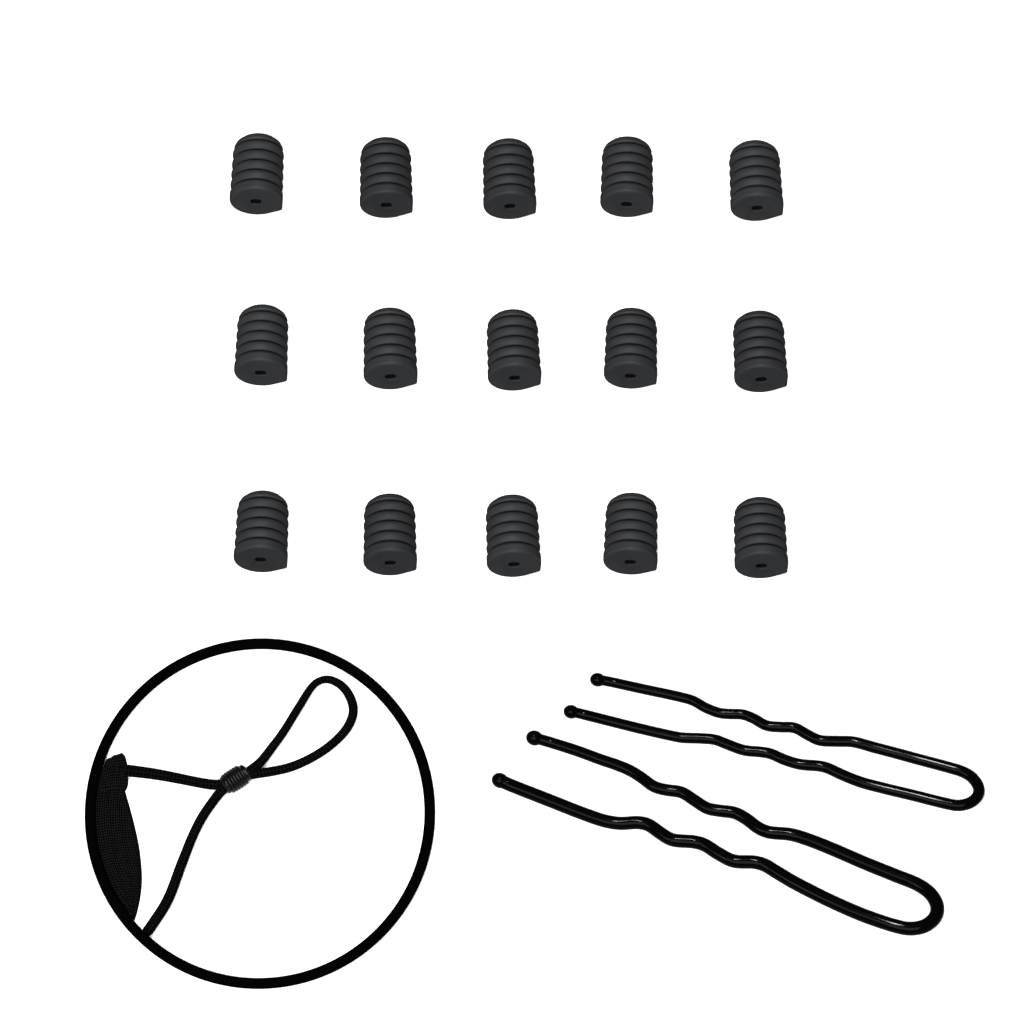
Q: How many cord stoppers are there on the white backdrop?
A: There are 15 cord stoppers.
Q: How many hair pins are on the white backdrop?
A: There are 2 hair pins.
